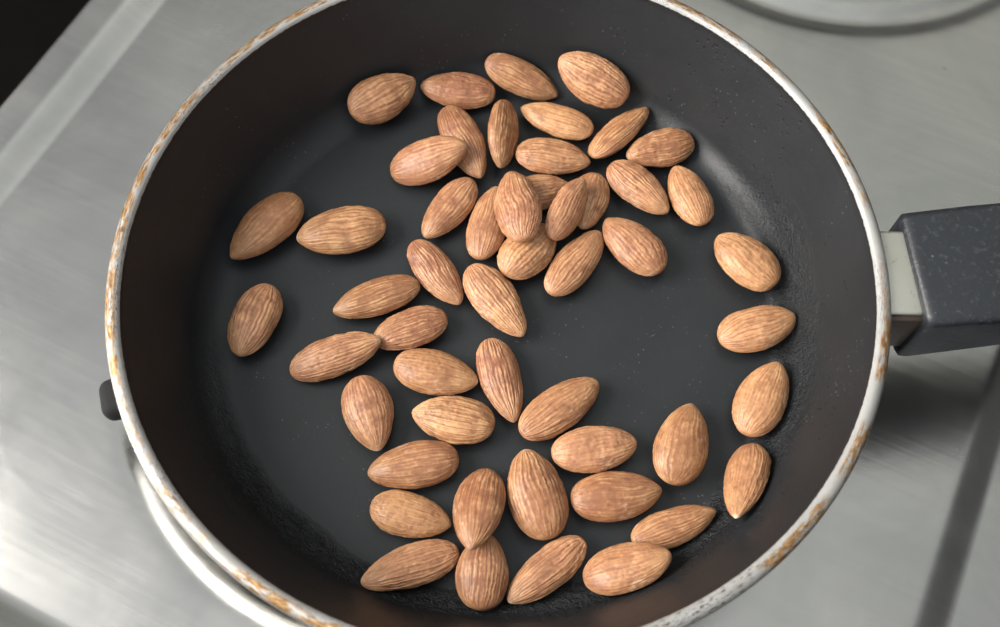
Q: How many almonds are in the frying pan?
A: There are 51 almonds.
